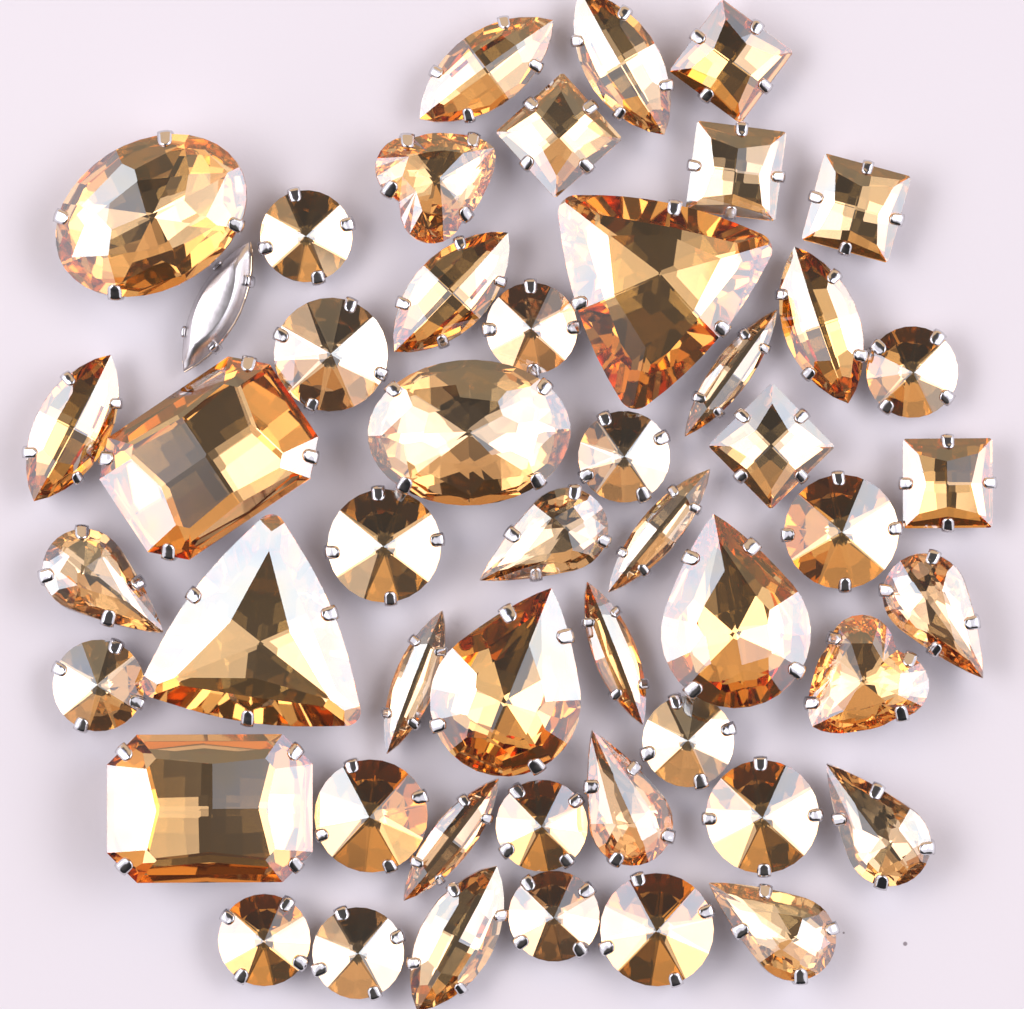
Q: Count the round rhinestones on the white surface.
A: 16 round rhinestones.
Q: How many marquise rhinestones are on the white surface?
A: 12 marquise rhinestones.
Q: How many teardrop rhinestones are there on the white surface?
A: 8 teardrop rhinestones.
